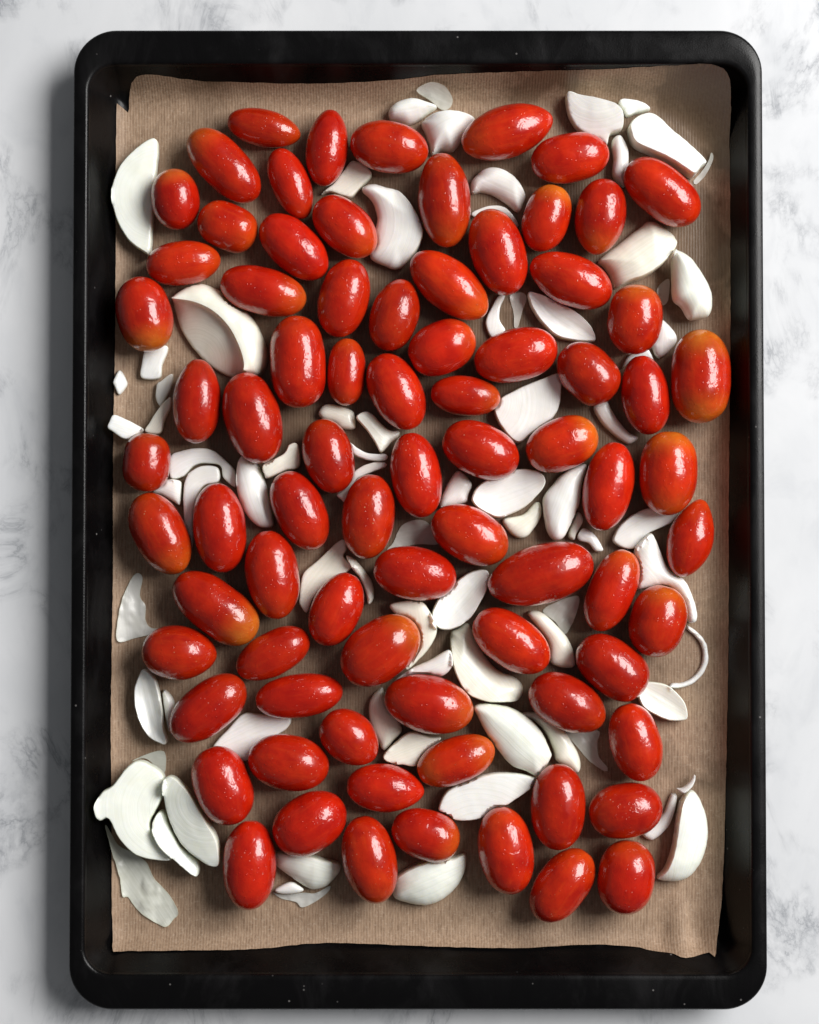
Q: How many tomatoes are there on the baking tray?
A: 79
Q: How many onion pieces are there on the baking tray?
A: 79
